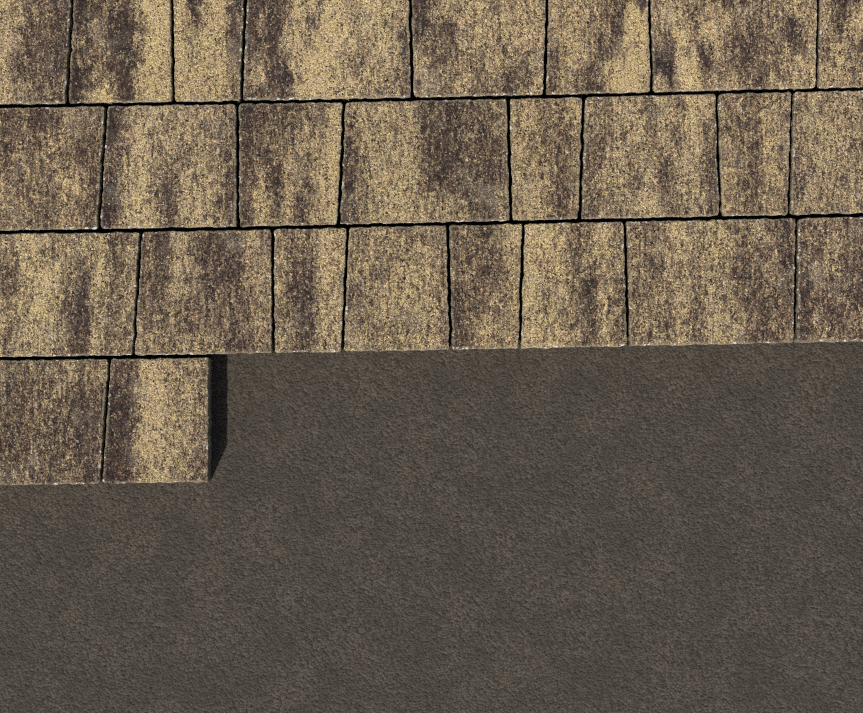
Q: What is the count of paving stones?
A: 26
